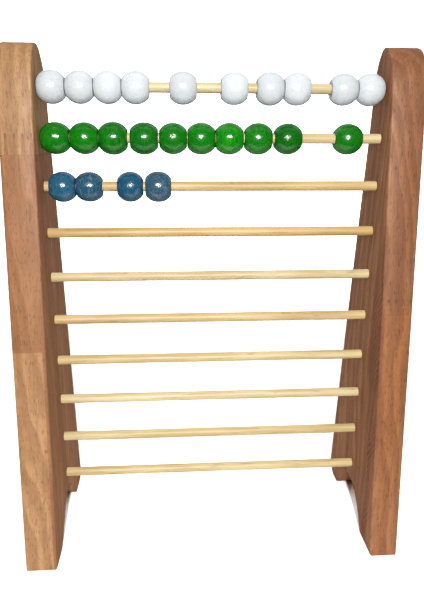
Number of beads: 24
